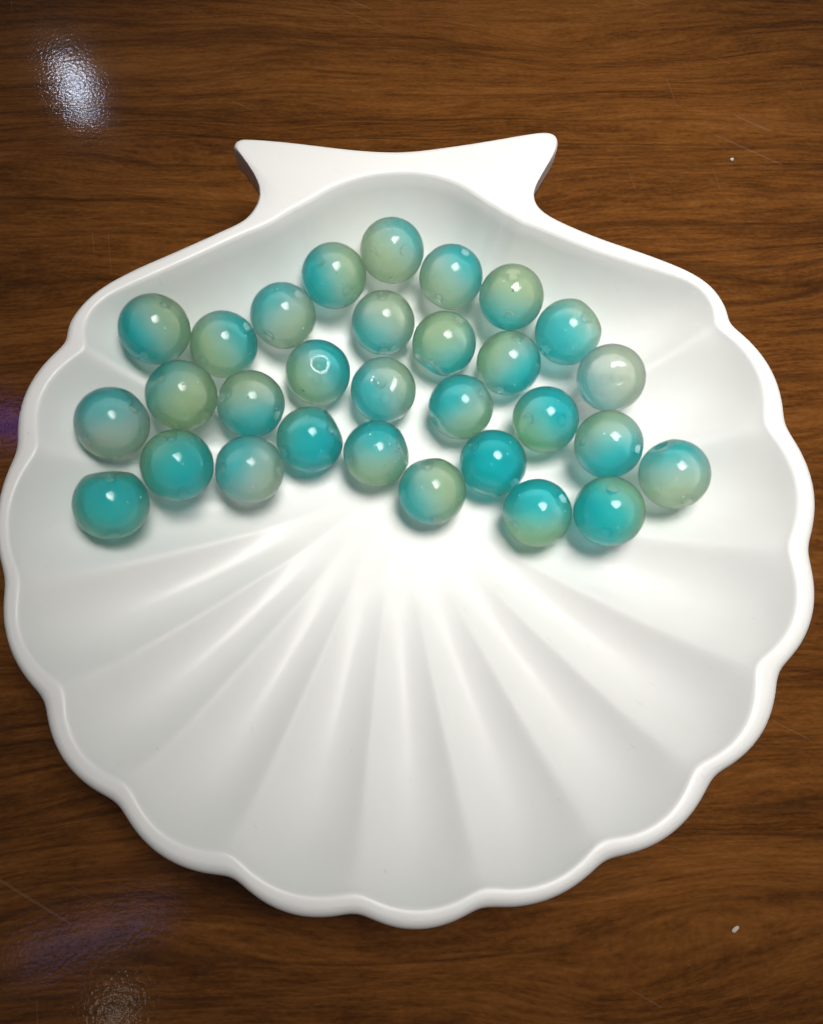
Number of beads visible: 30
